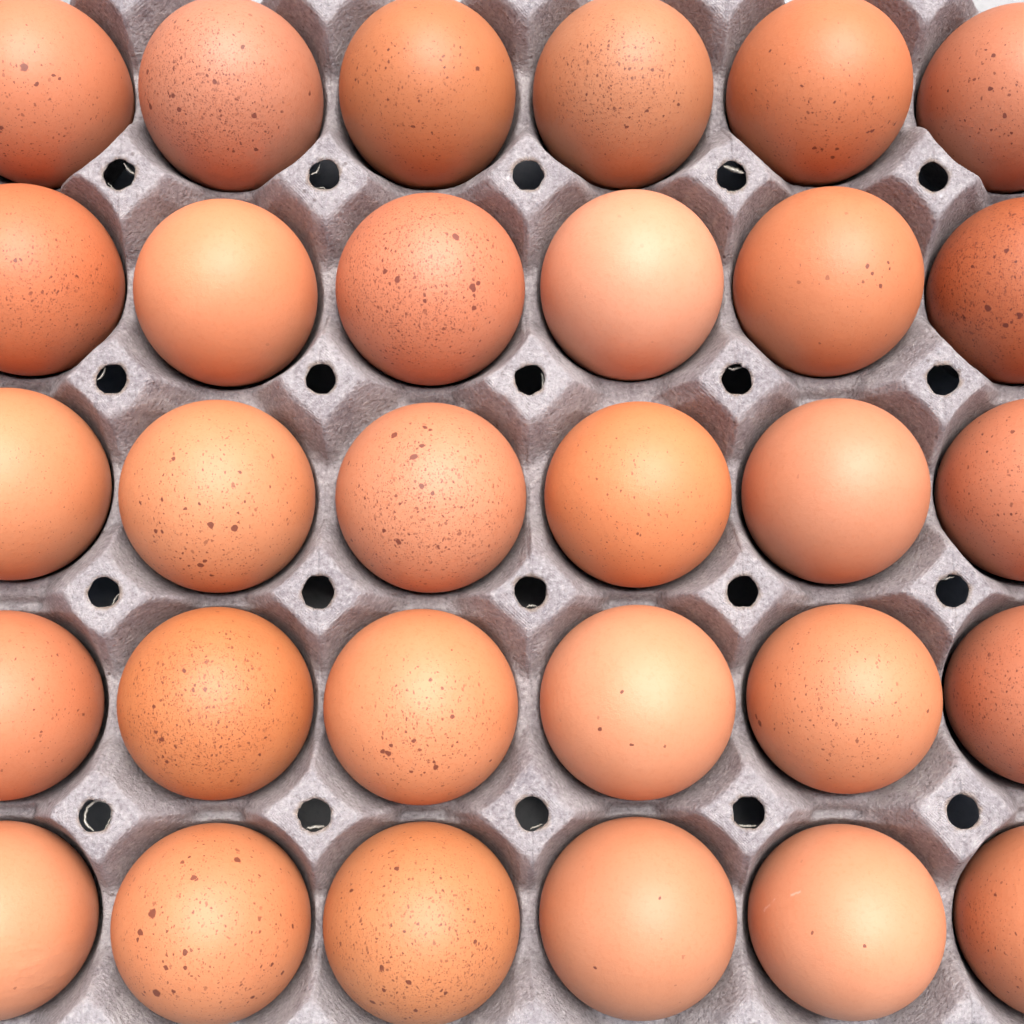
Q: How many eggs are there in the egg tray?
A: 30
